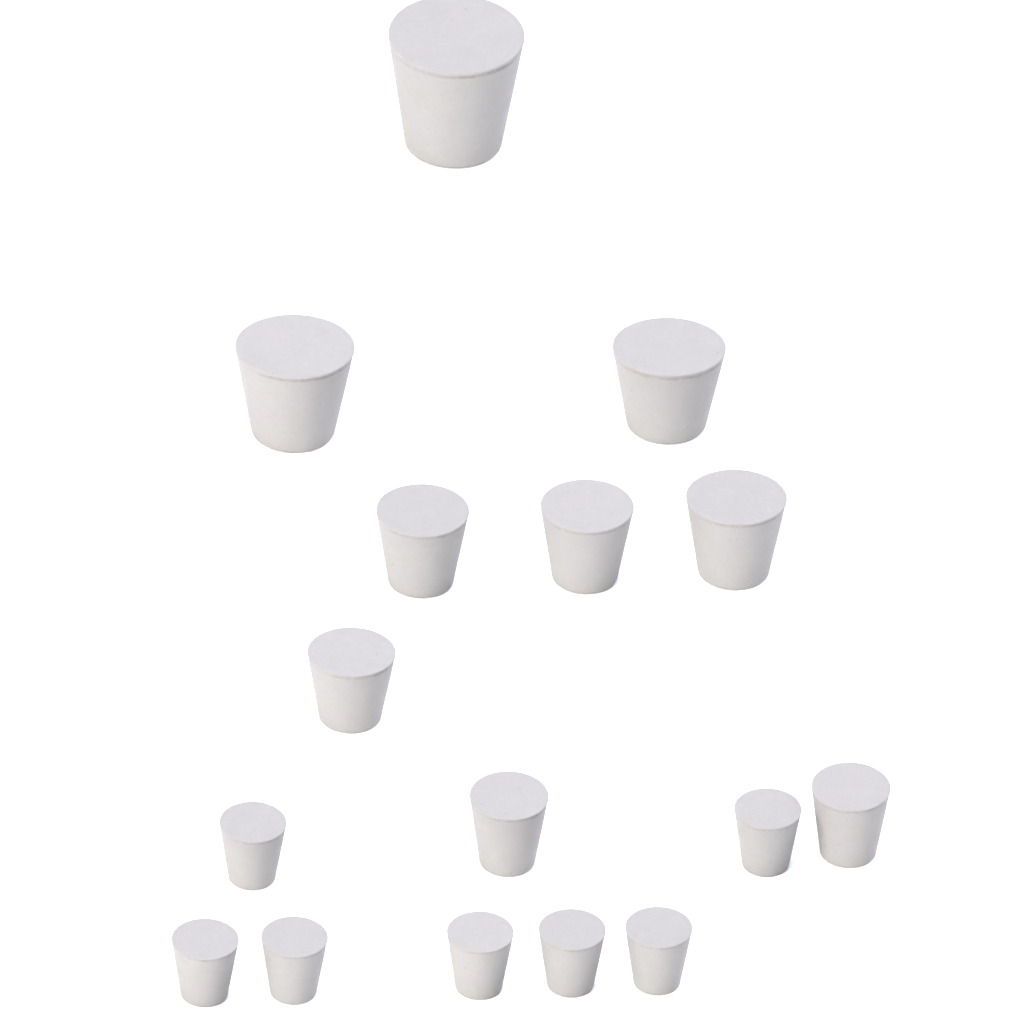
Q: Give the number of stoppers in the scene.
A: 16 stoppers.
